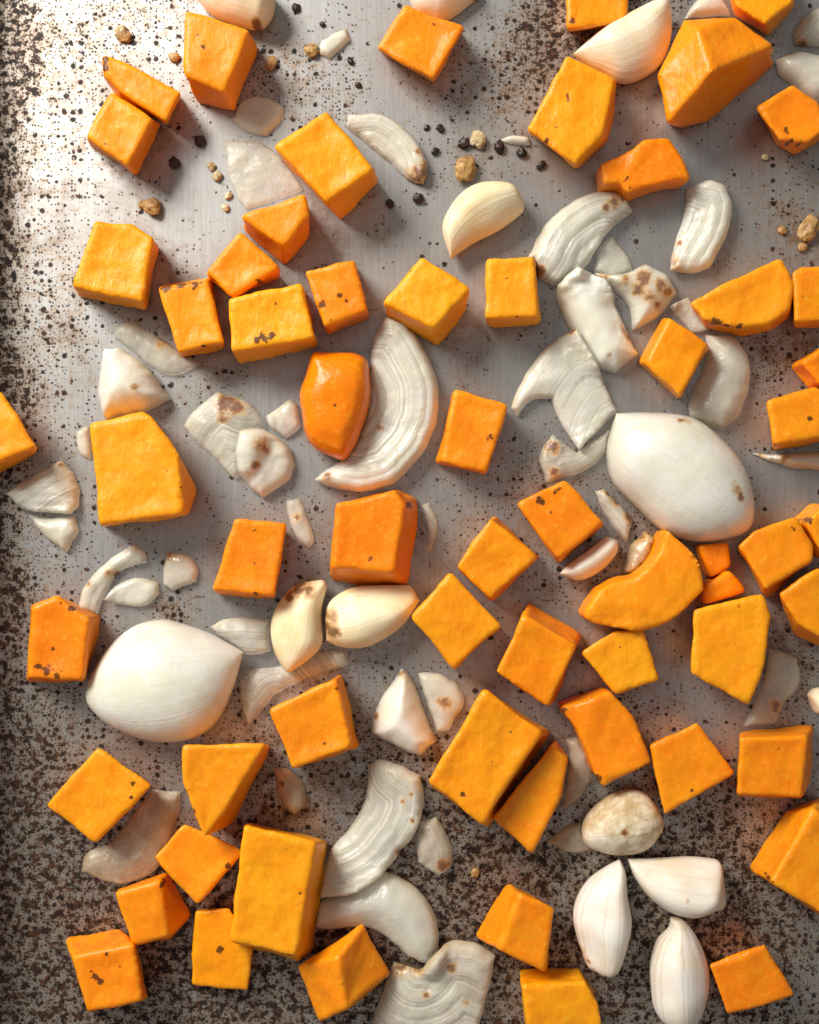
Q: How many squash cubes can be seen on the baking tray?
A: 61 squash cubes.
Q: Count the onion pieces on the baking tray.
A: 50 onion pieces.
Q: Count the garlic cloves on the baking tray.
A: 11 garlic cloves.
